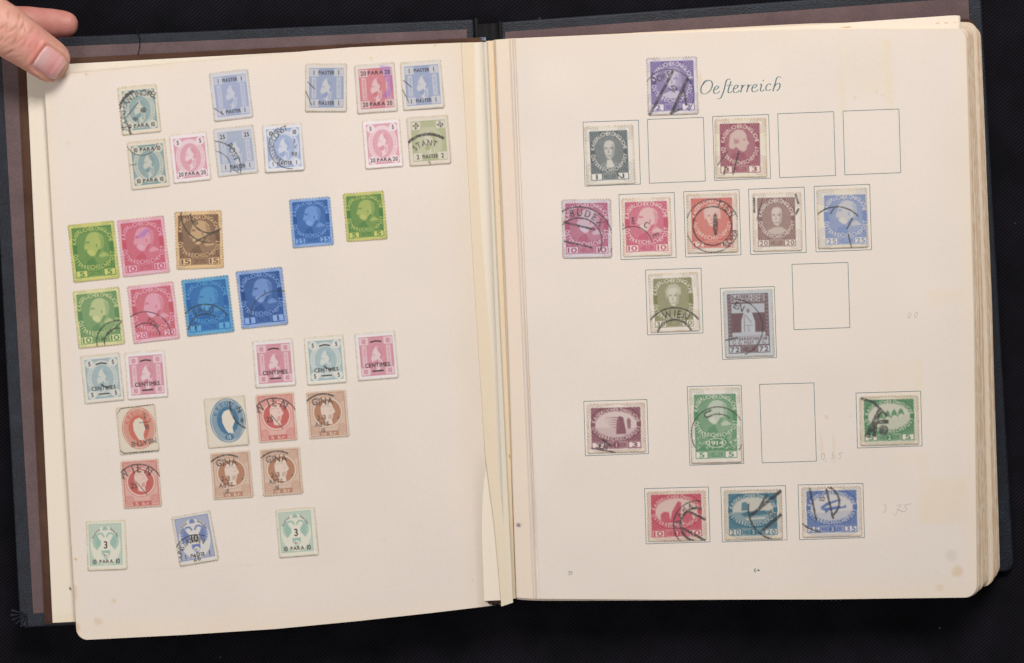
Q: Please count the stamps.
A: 51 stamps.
